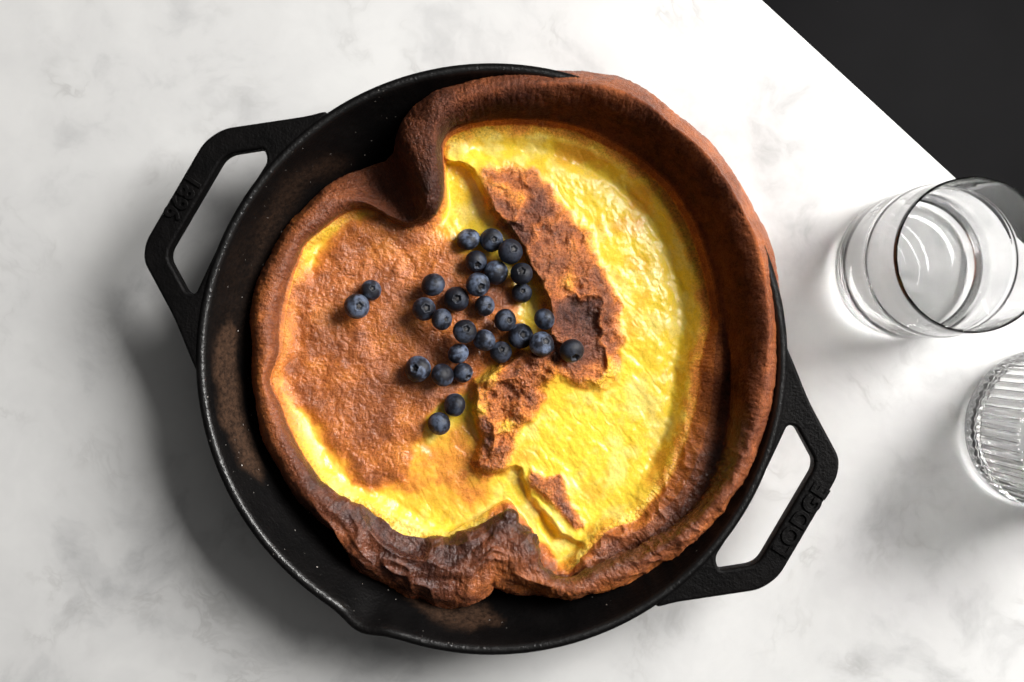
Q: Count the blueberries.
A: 29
